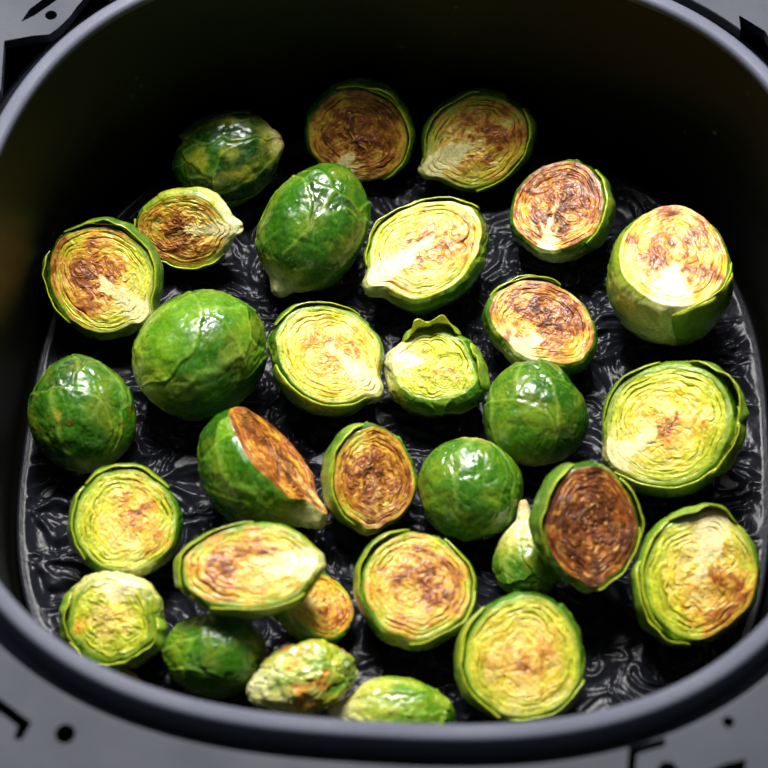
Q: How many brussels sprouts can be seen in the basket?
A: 31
